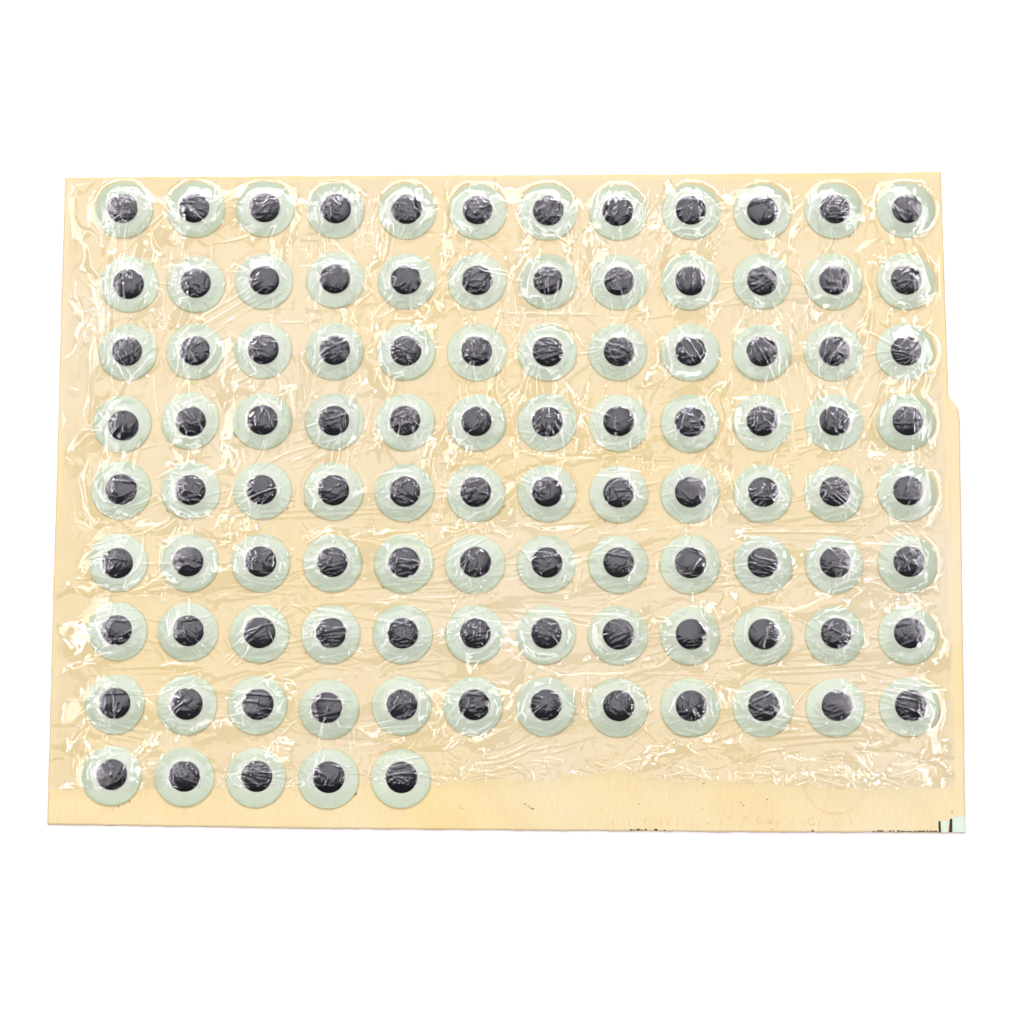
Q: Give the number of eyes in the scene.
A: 101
